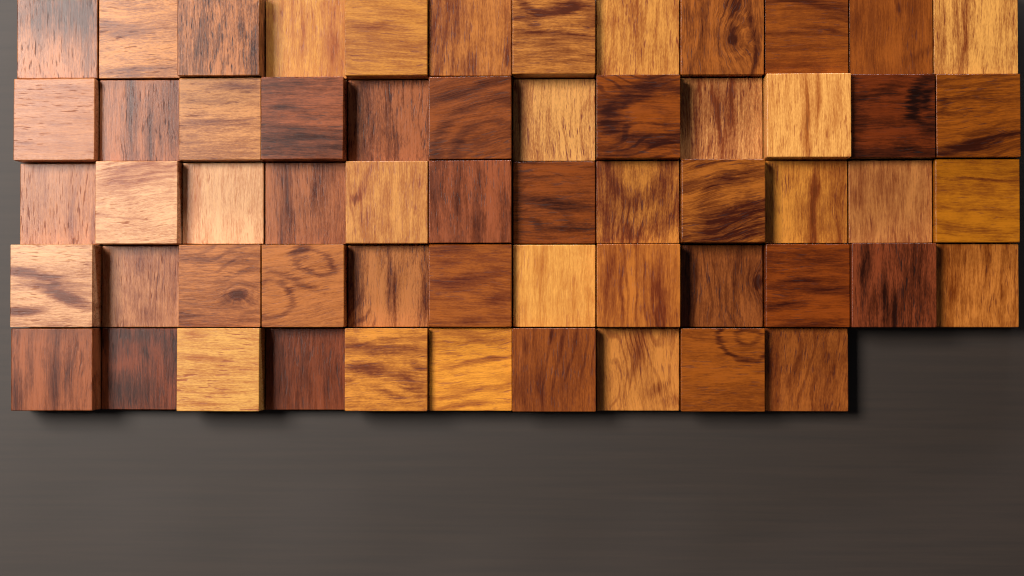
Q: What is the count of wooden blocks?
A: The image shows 58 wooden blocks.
